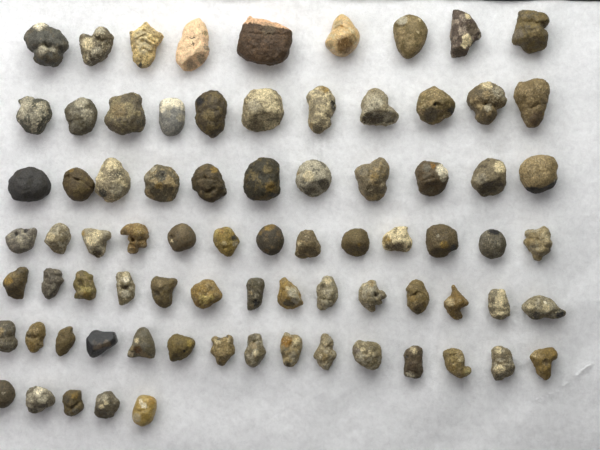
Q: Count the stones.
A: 78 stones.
